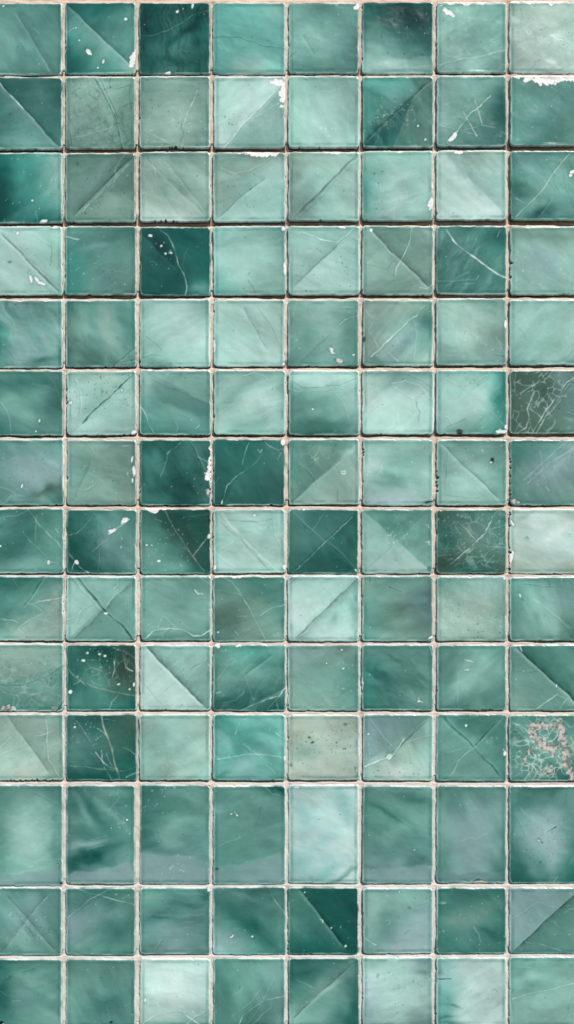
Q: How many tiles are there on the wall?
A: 112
